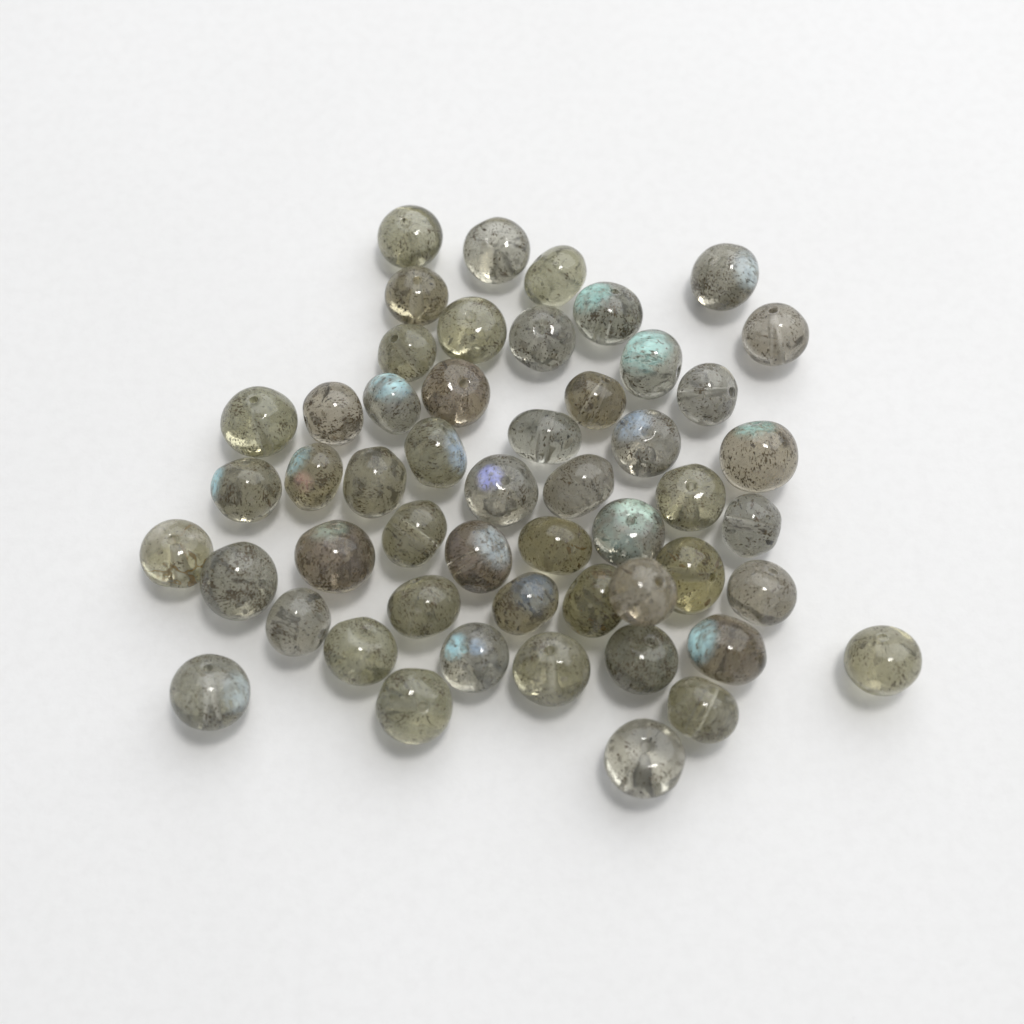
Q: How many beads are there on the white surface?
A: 52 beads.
